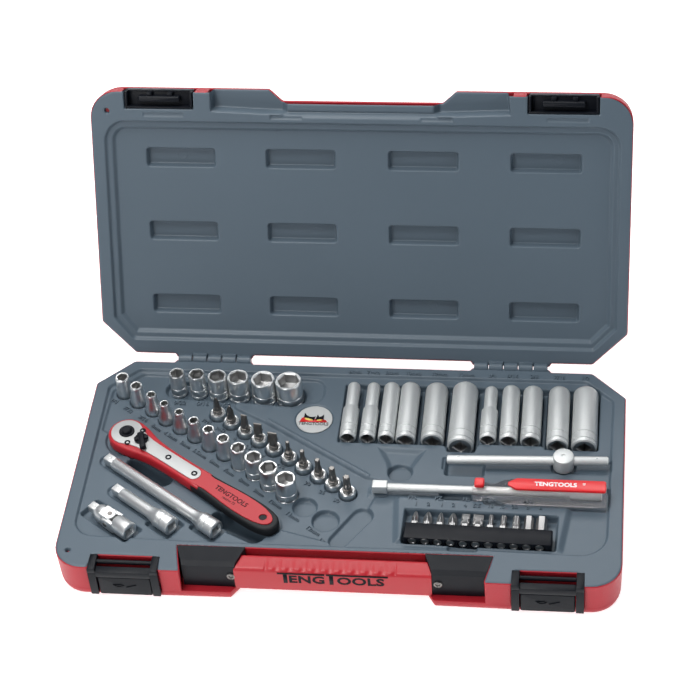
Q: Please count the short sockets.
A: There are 18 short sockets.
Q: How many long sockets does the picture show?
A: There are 11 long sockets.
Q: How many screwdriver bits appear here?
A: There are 11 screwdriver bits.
